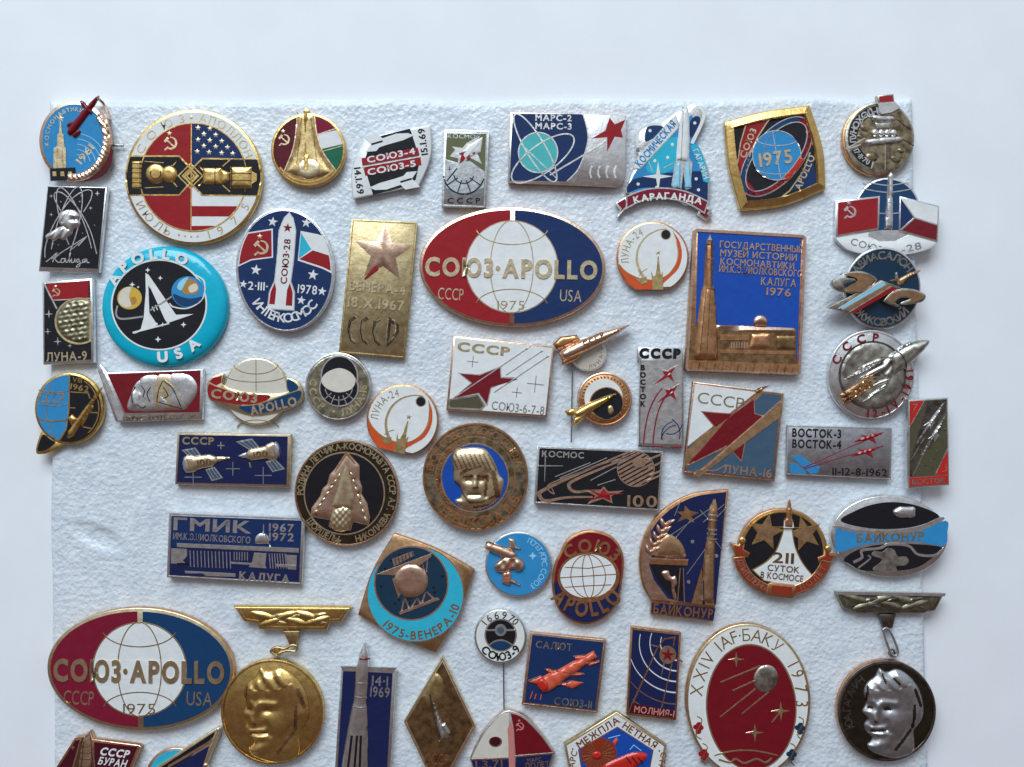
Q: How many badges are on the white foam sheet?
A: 56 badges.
